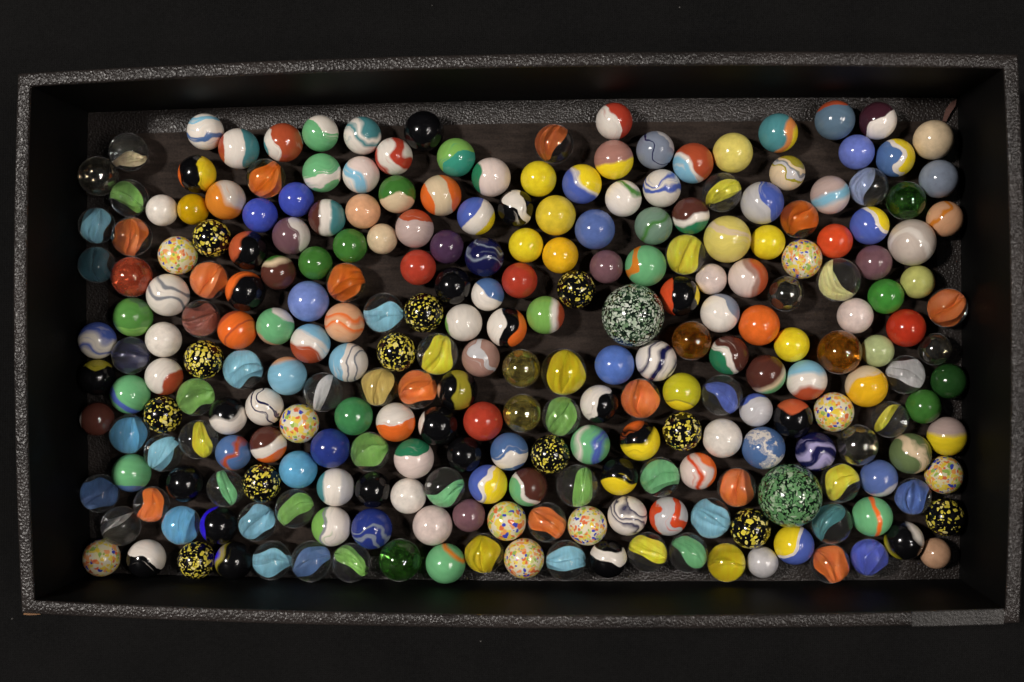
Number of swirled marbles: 108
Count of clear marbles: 71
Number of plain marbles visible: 52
